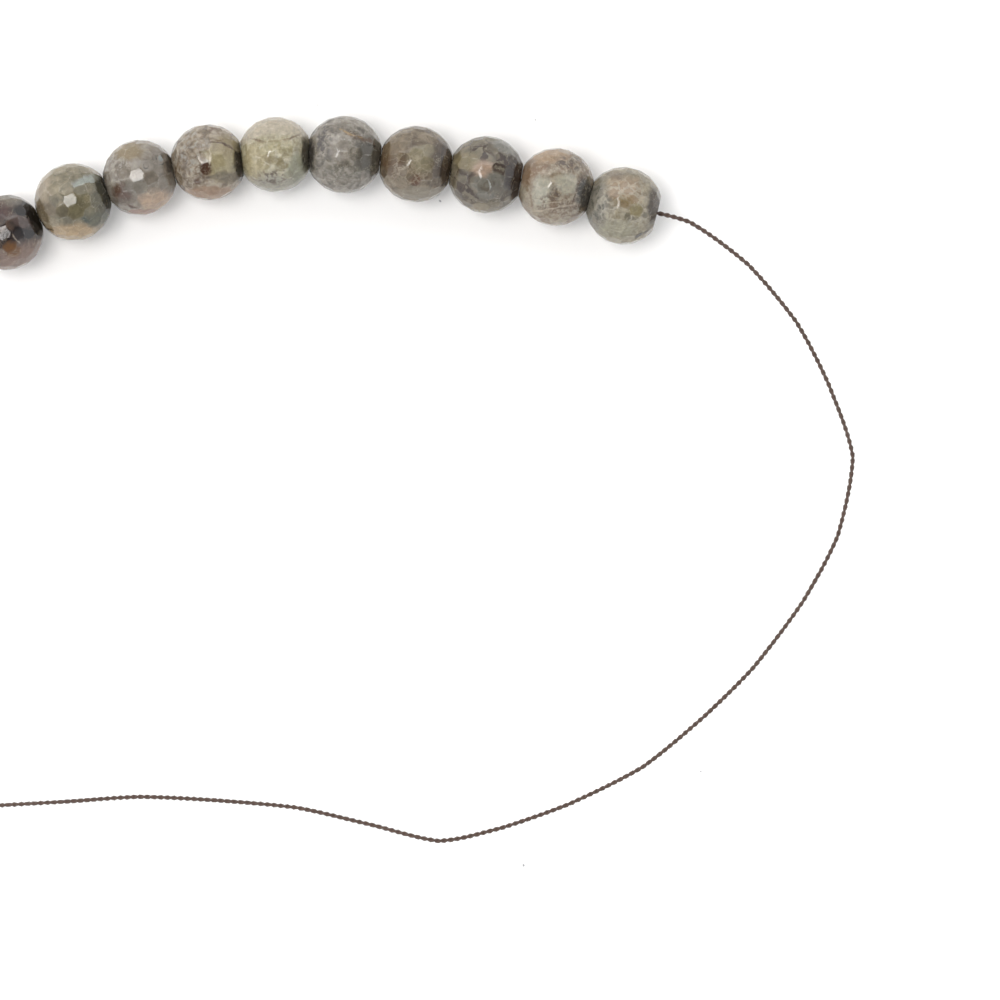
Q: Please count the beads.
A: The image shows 10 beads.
